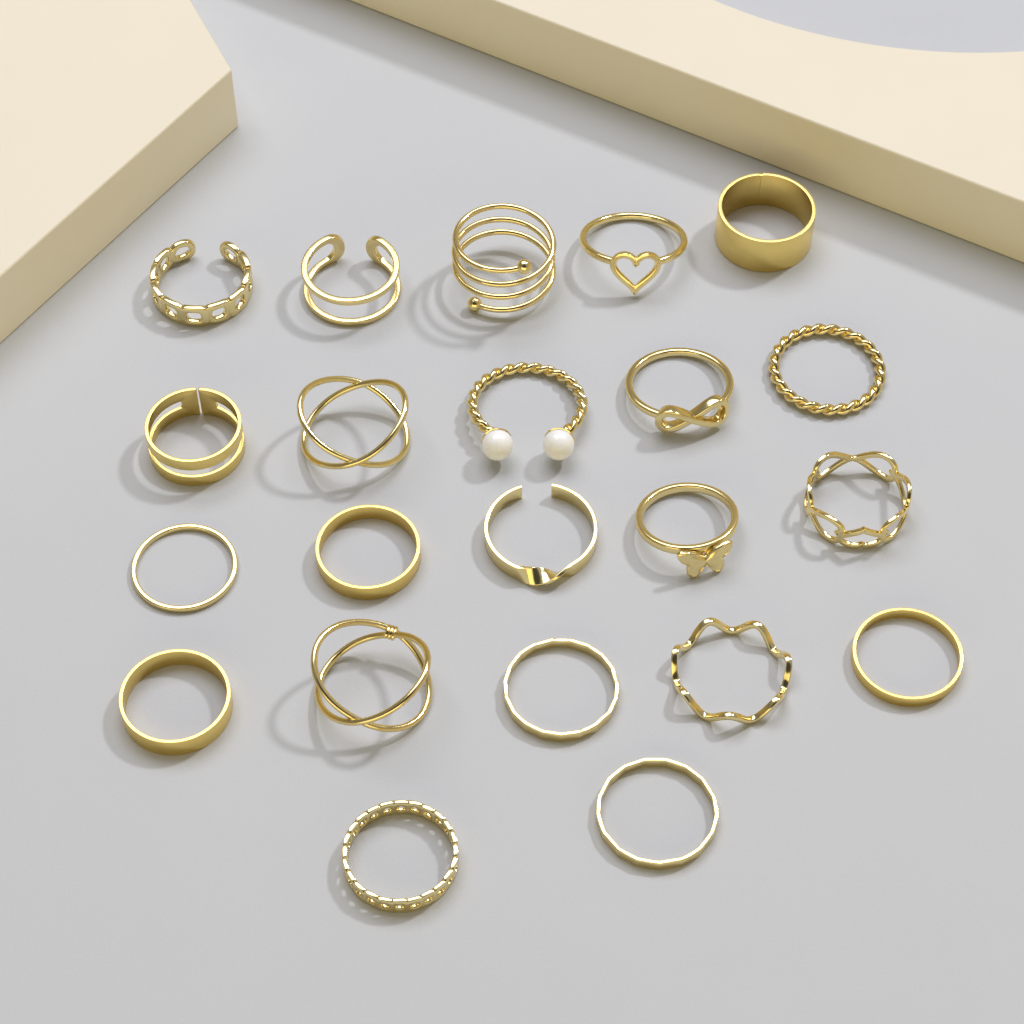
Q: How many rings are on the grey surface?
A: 22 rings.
